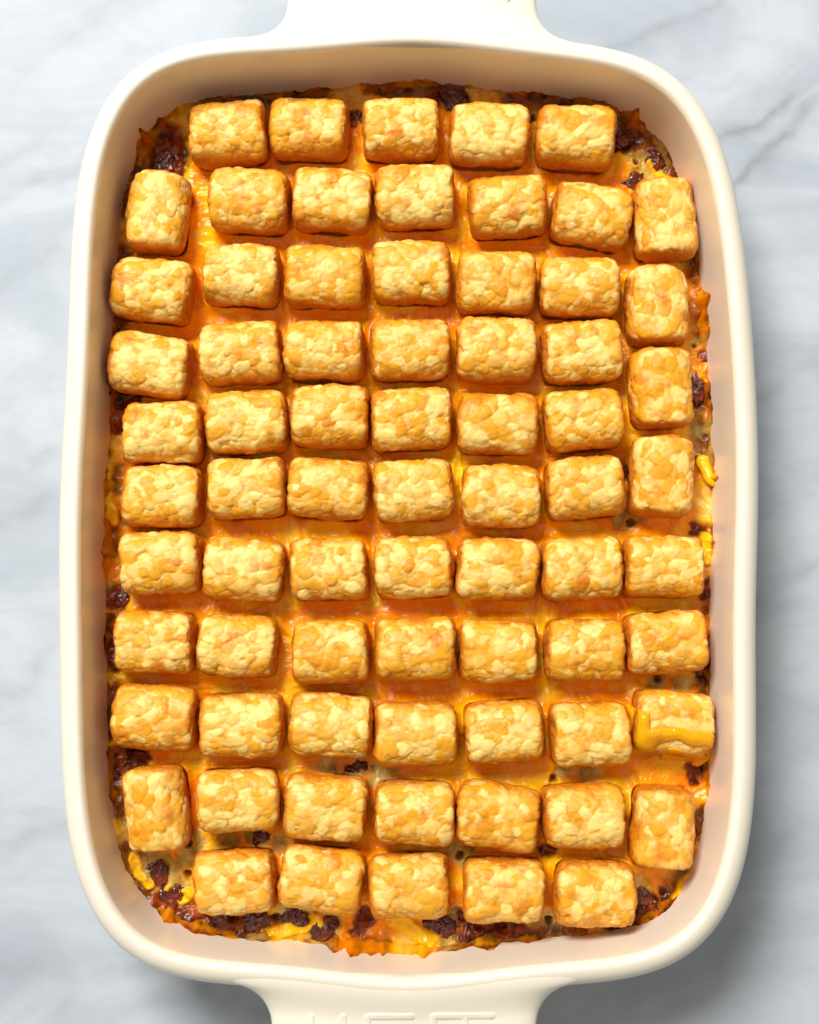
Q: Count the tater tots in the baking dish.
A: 72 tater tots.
